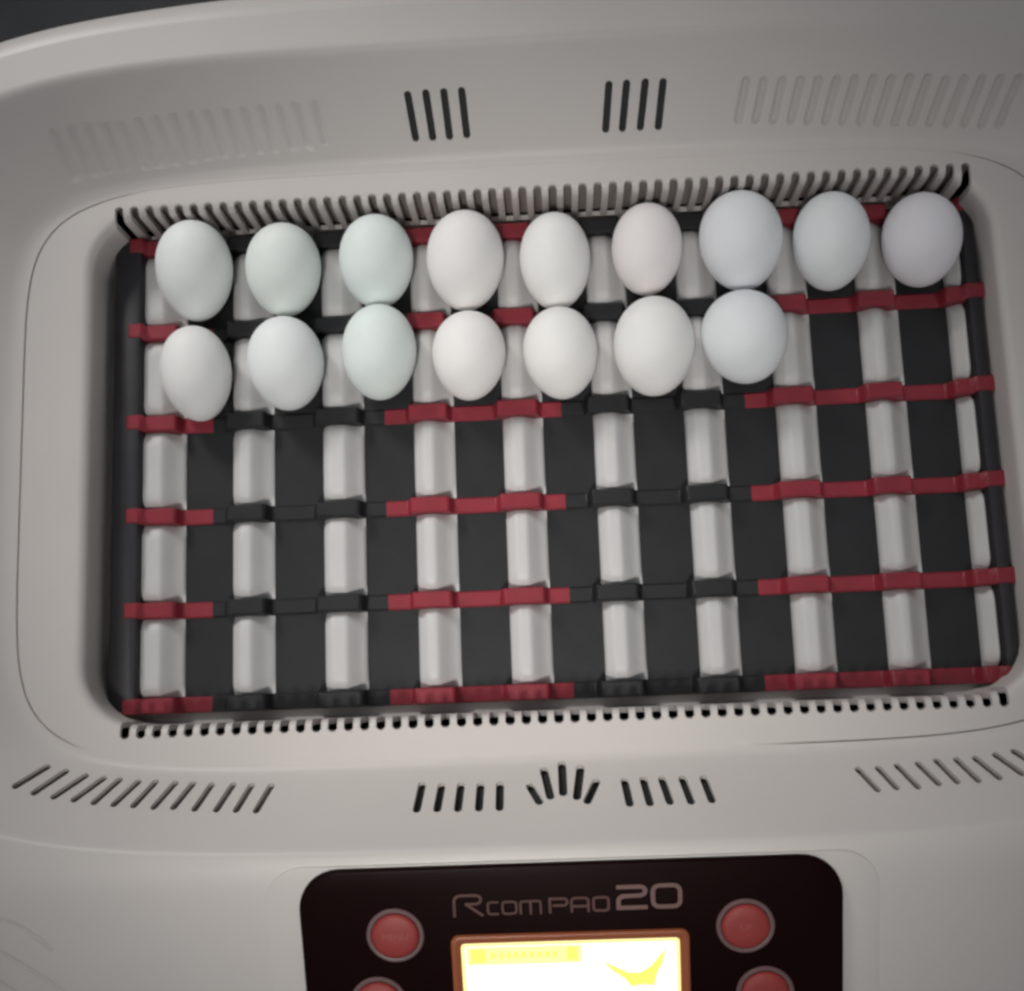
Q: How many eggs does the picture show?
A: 16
